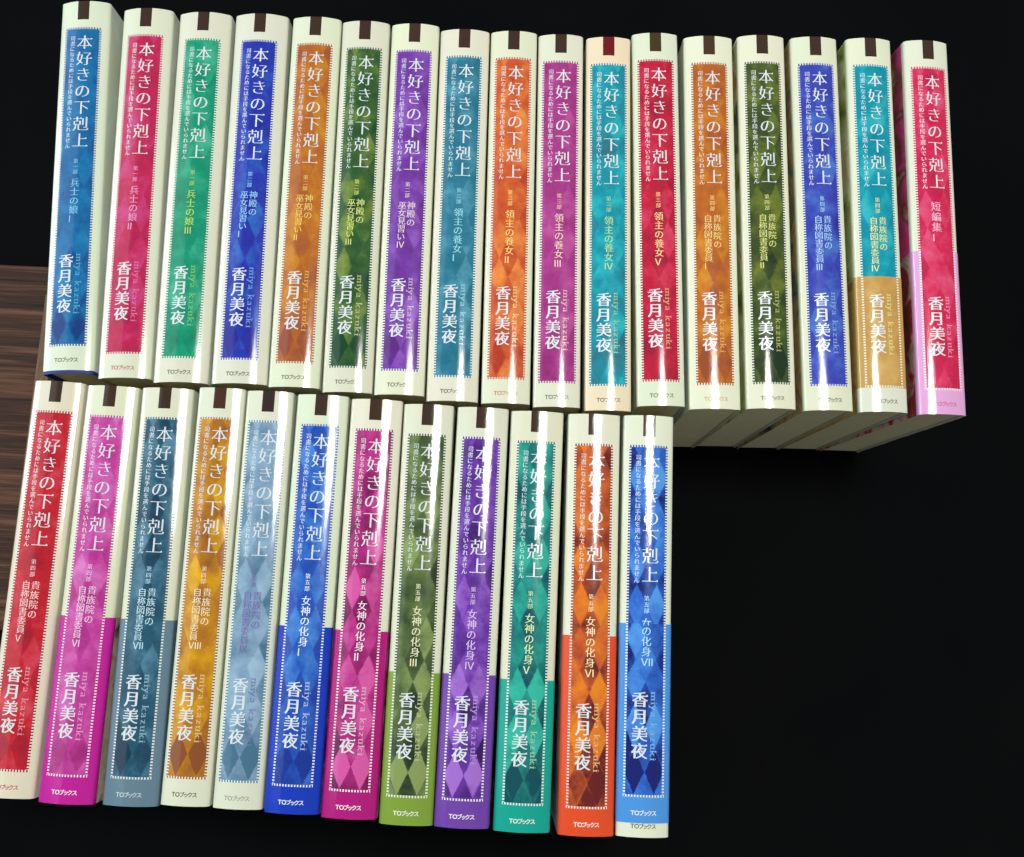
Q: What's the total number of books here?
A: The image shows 29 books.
